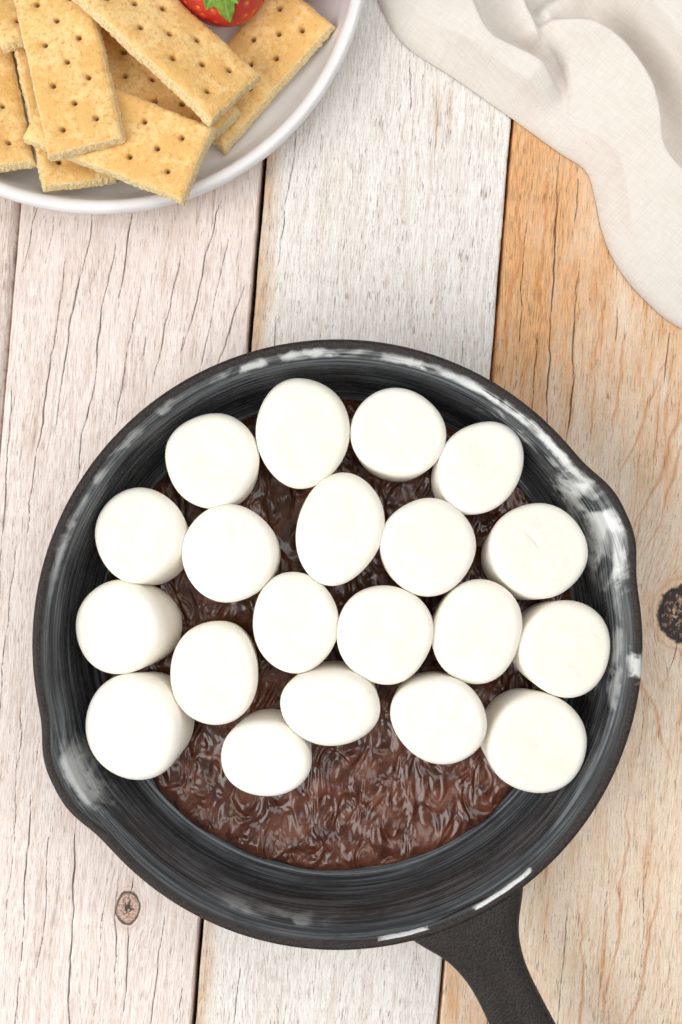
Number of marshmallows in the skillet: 20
